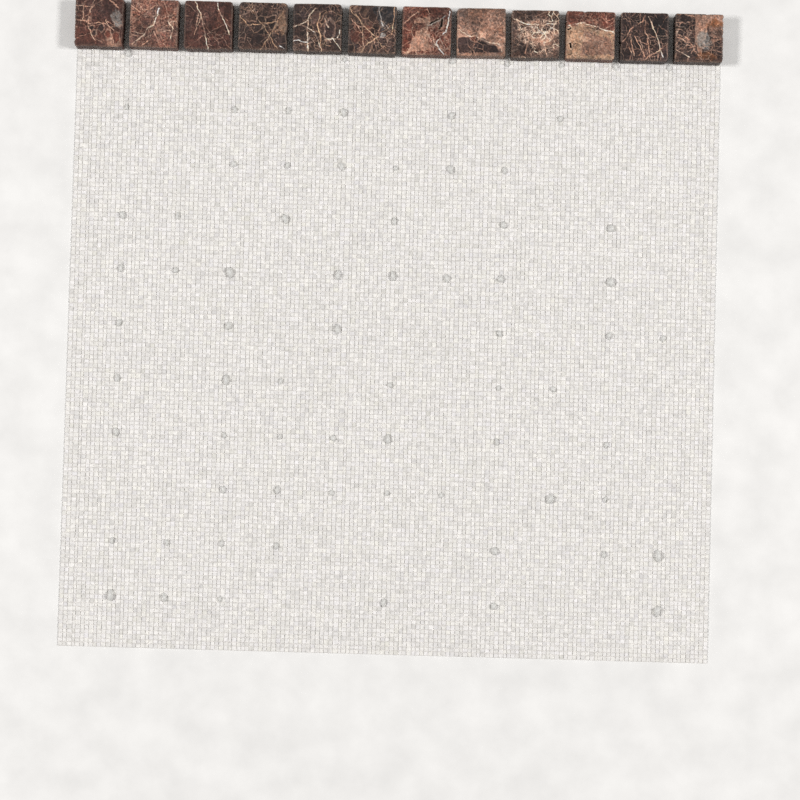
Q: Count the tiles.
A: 12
